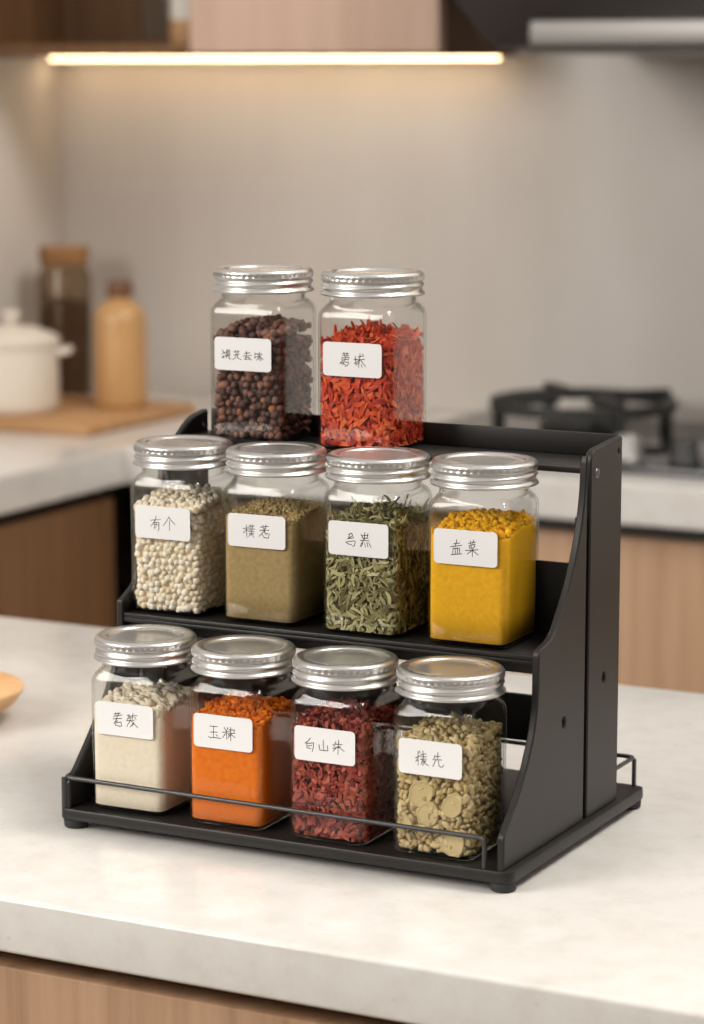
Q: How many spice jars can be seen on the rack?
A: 10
